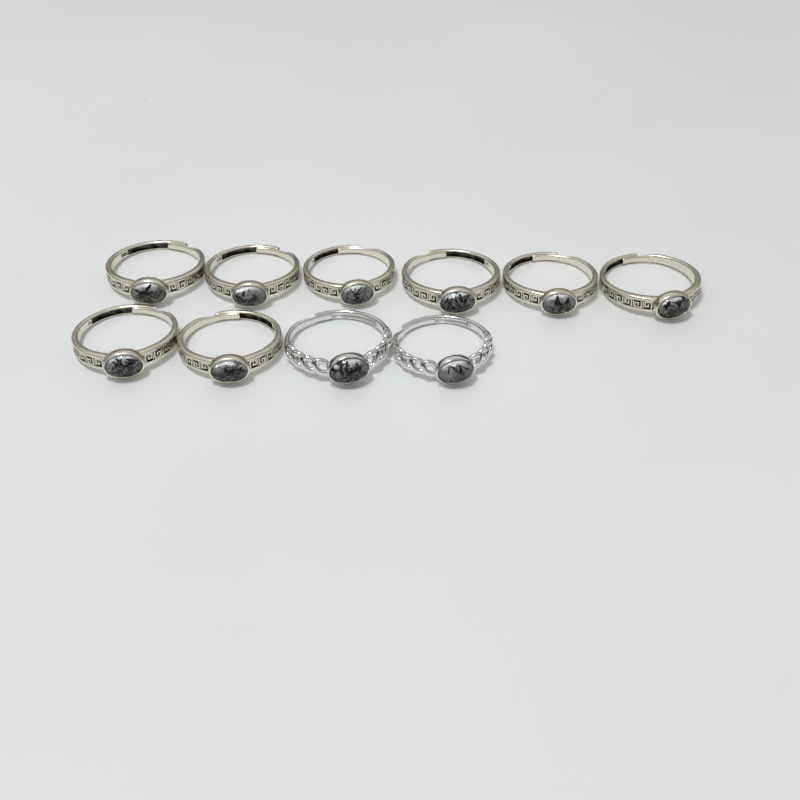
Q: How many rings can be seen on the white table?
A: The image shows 10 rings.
